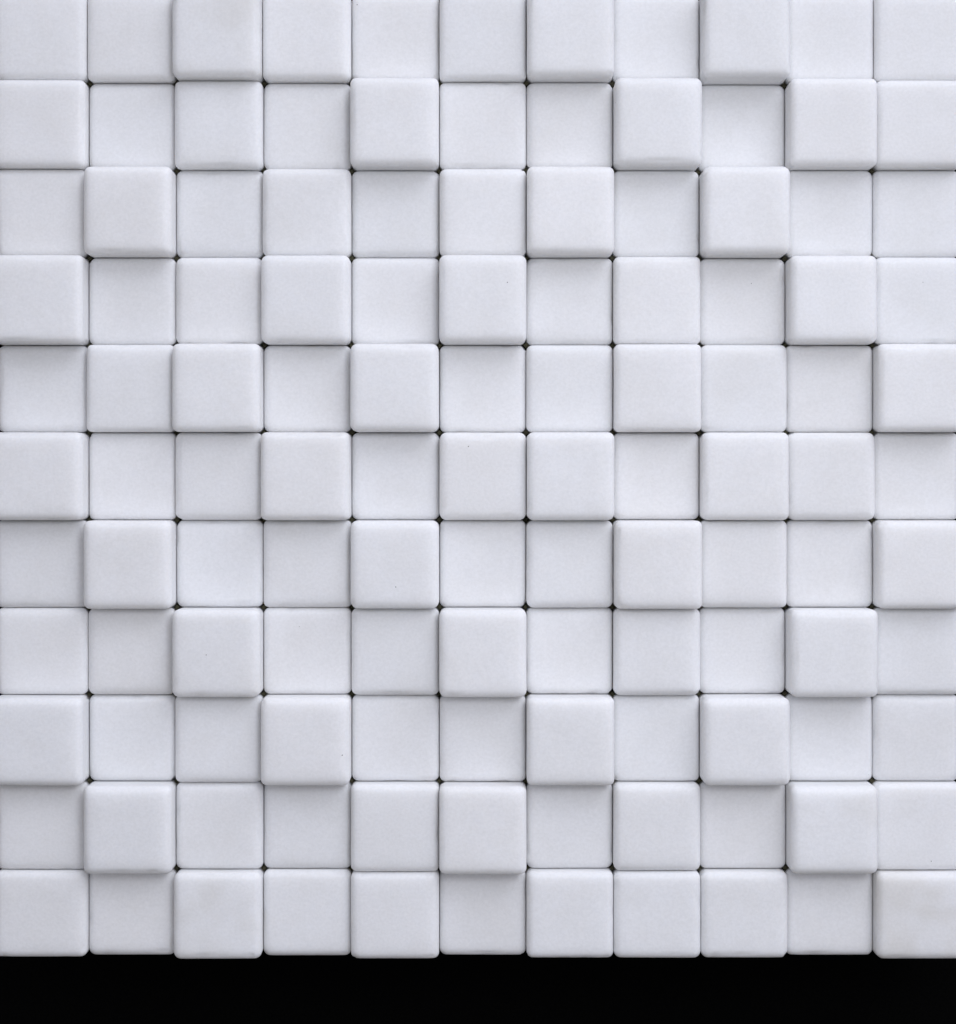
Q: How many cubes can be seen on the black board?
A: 121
